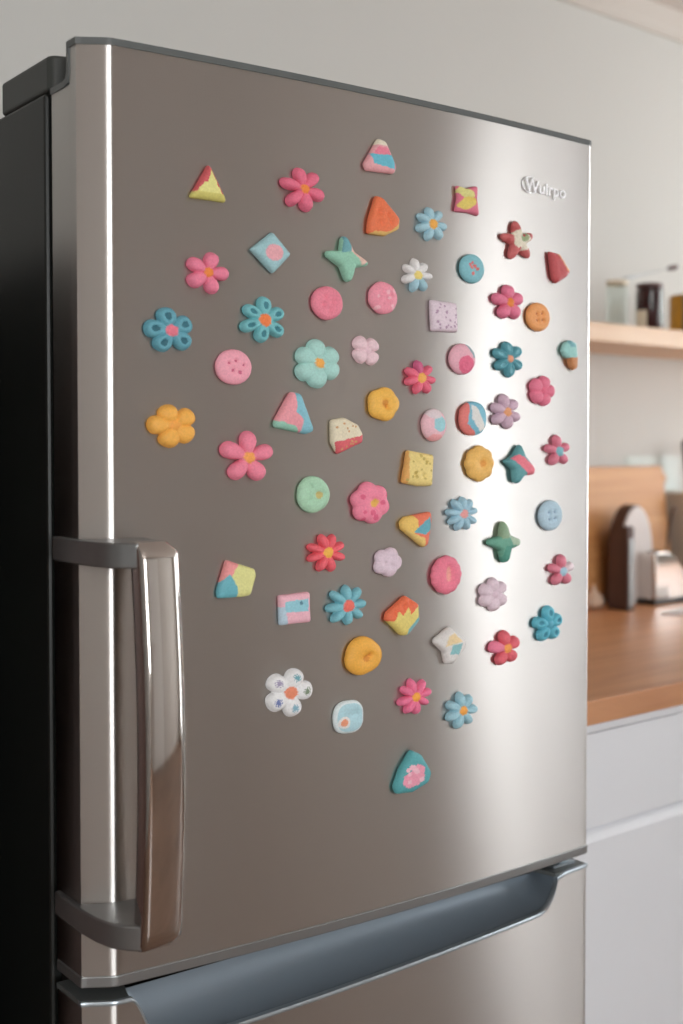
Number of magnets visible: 64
